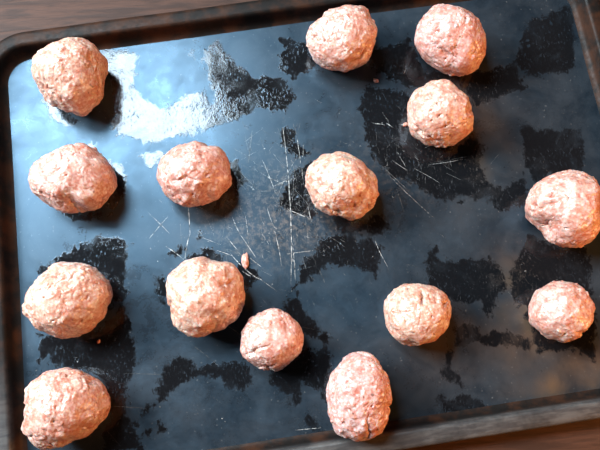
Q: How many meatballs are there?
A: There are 15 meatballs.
